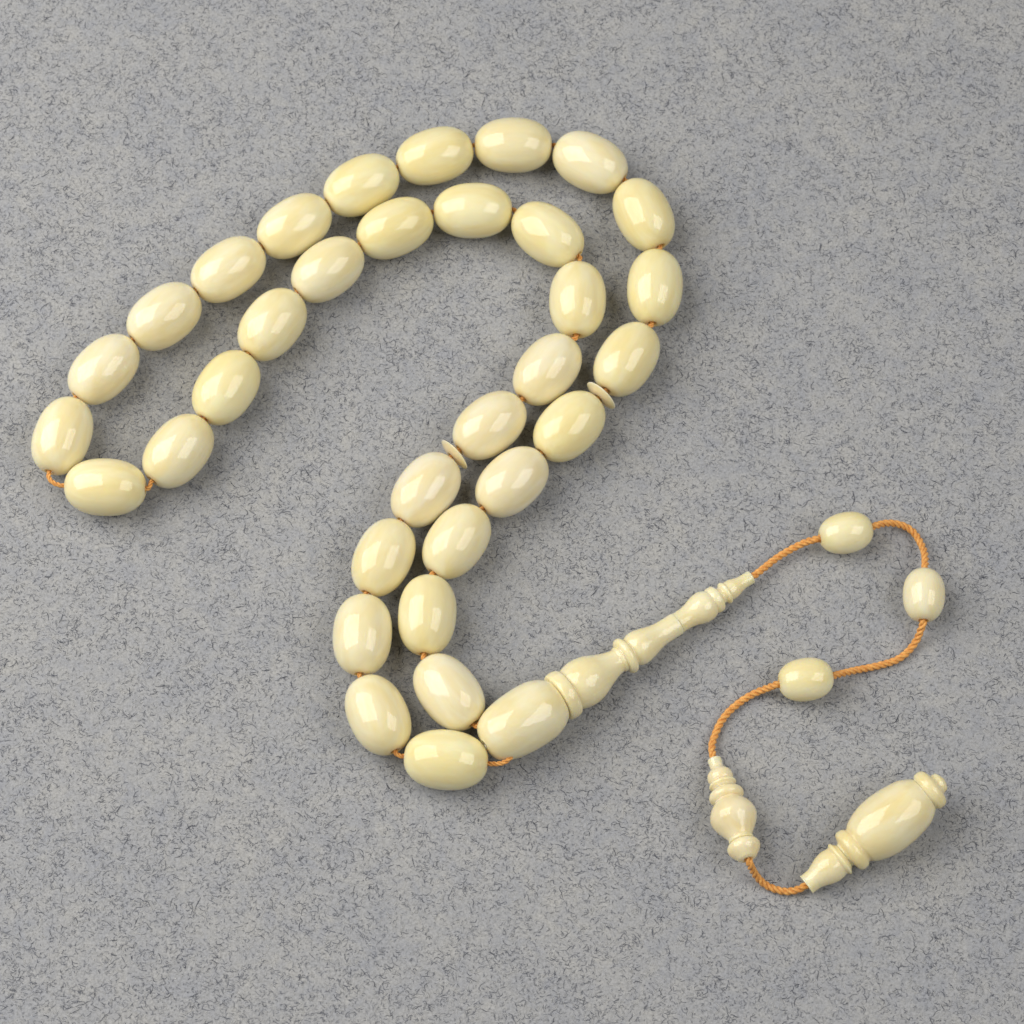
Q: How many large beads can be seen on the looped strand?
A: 33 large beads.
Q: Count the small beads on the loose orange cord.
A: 3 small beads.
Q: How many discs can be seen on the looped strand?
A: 2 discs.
